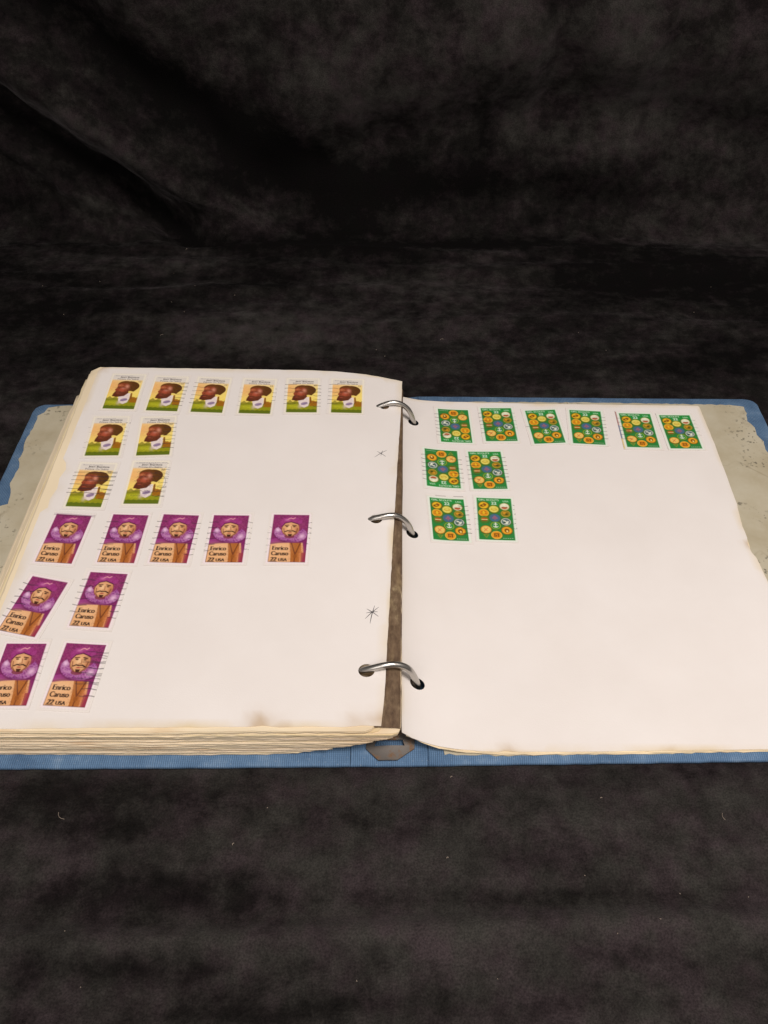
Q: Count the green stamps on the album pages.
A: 10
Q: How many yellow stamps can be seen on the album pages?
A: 10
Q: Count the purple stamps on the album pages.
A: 9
